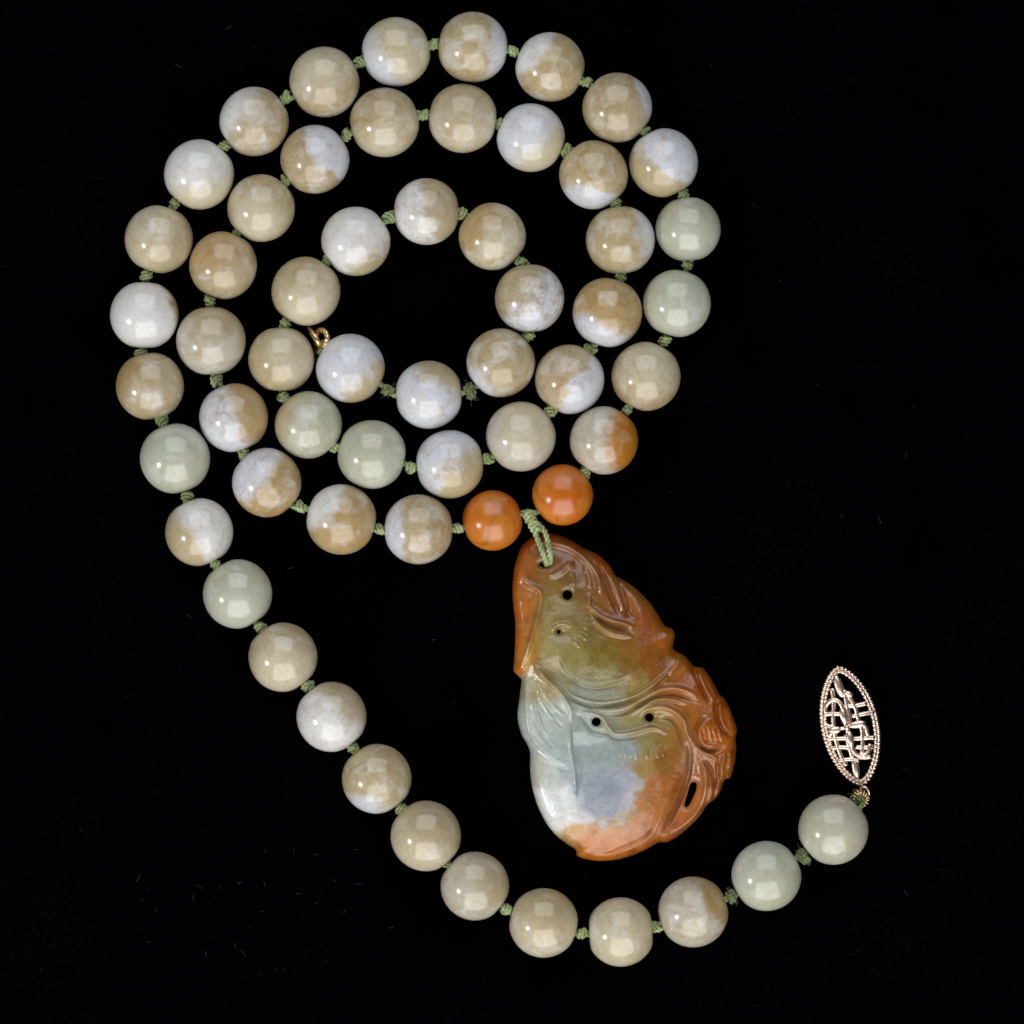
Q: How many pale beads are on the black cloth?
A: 56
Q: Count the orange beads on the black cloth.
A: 2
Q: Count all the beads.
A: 58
